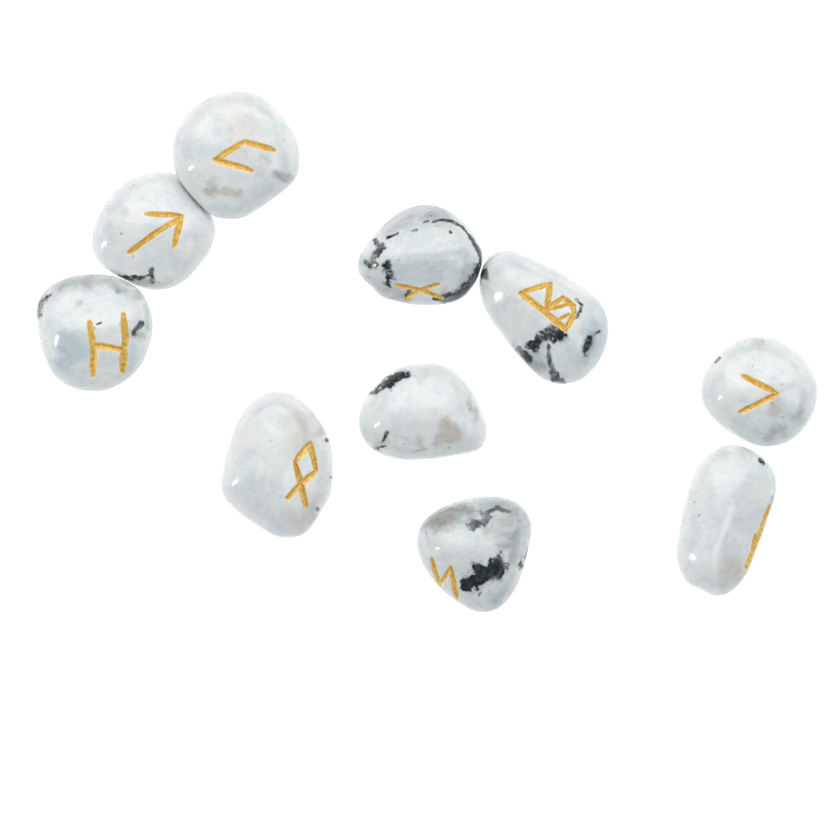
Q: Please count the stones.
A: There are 10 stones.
